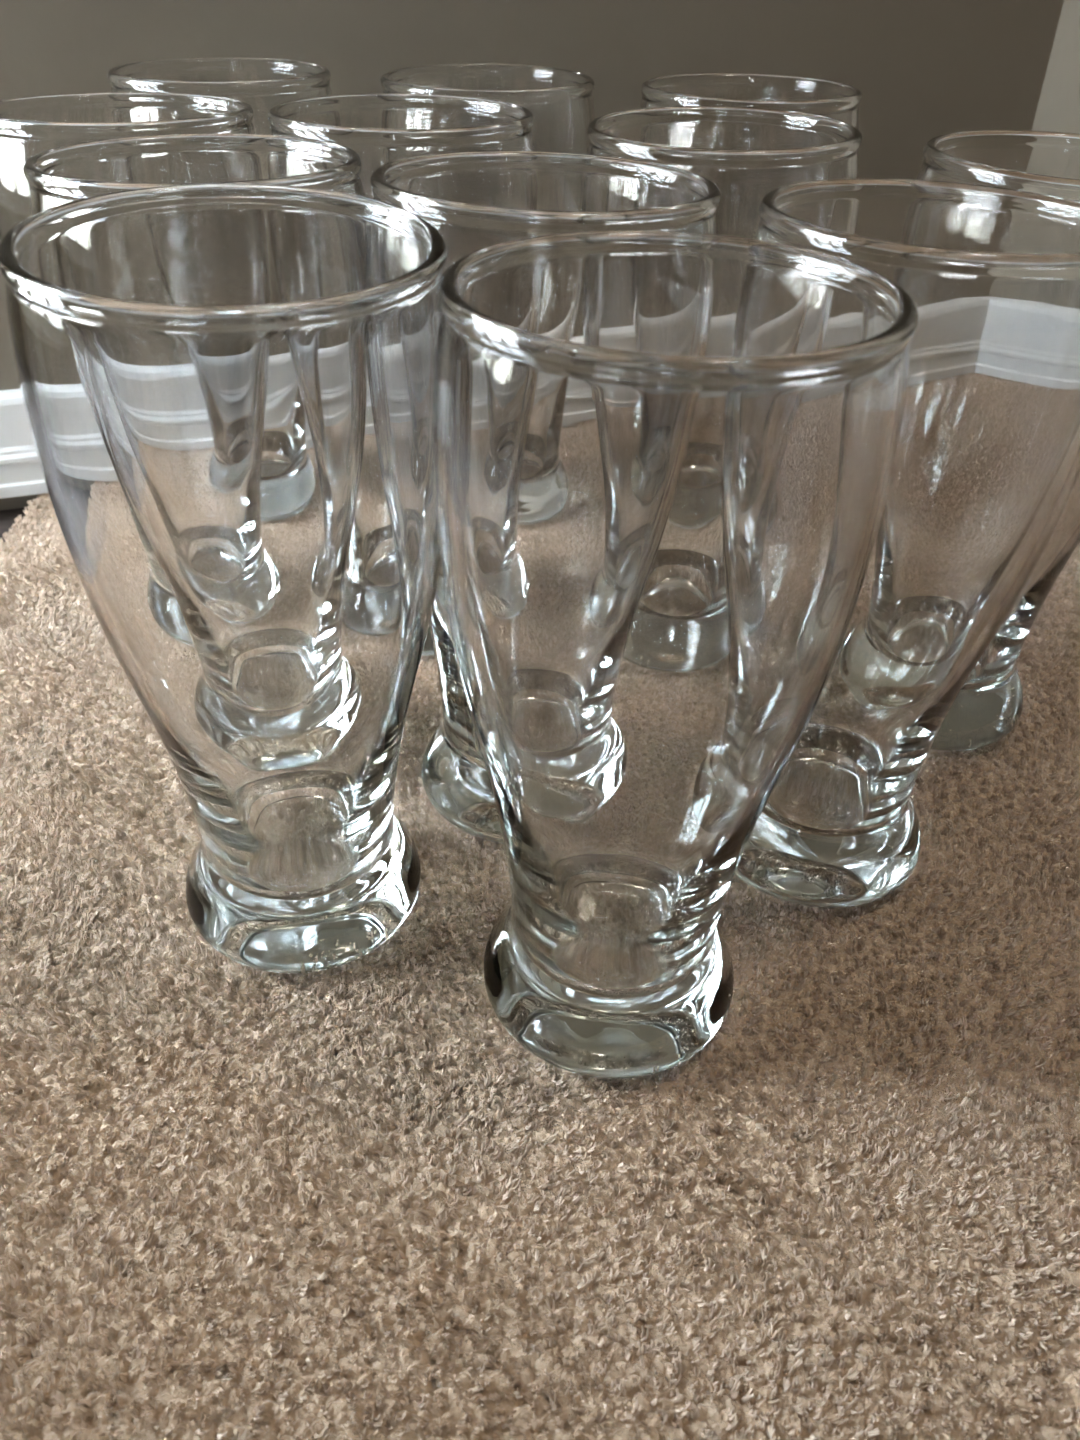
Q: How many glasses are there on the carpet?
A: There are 12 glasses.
